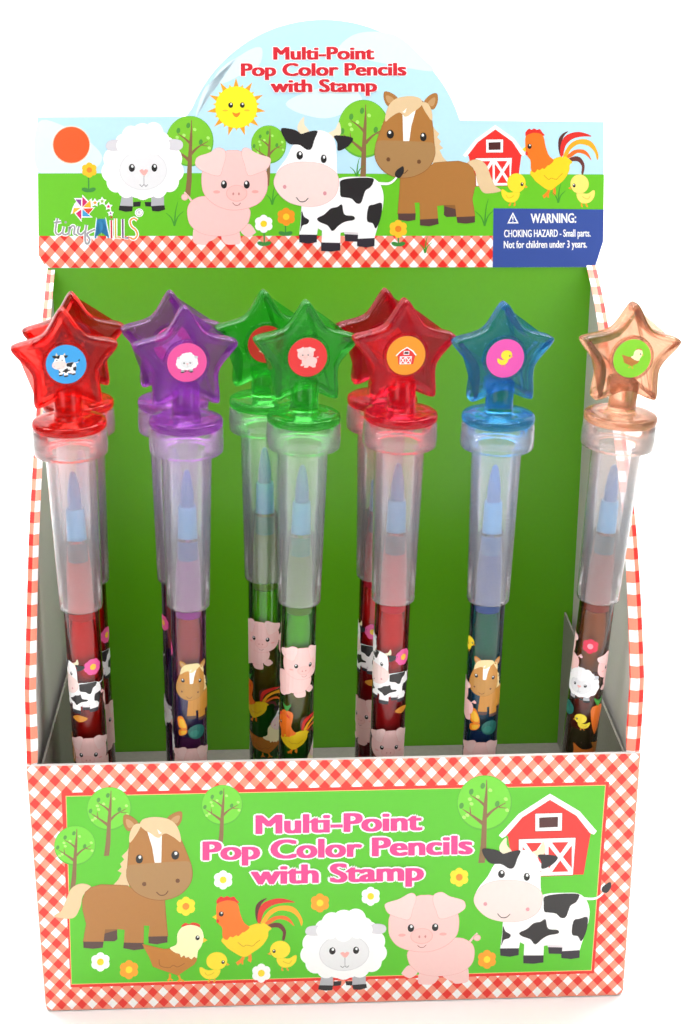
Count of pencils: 10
